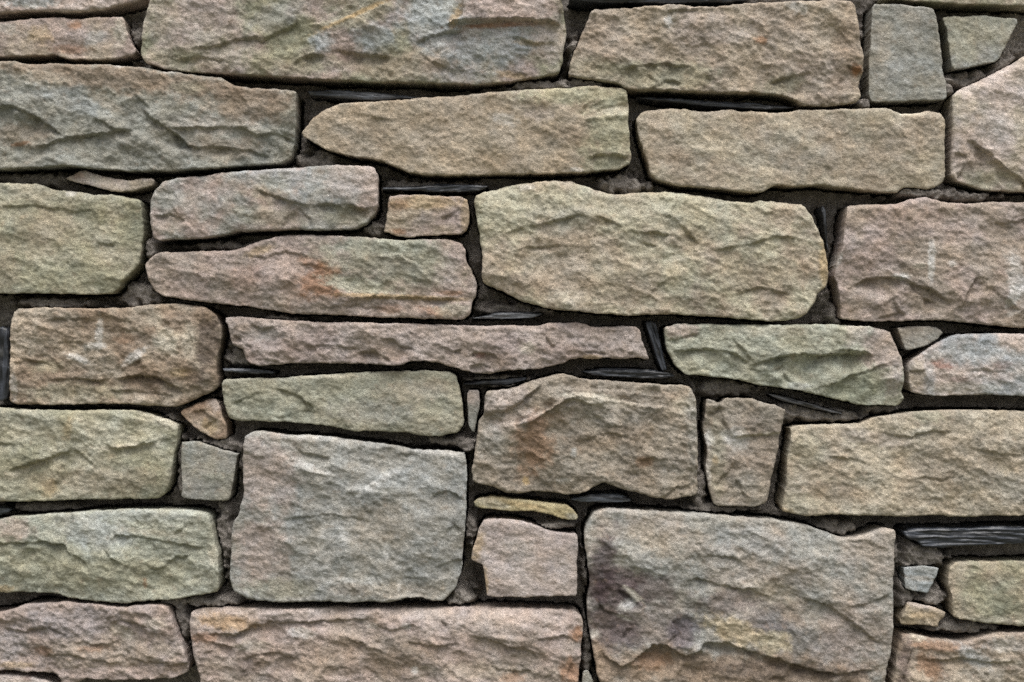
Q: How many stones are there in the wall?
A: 44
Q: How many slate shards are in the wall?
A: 15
